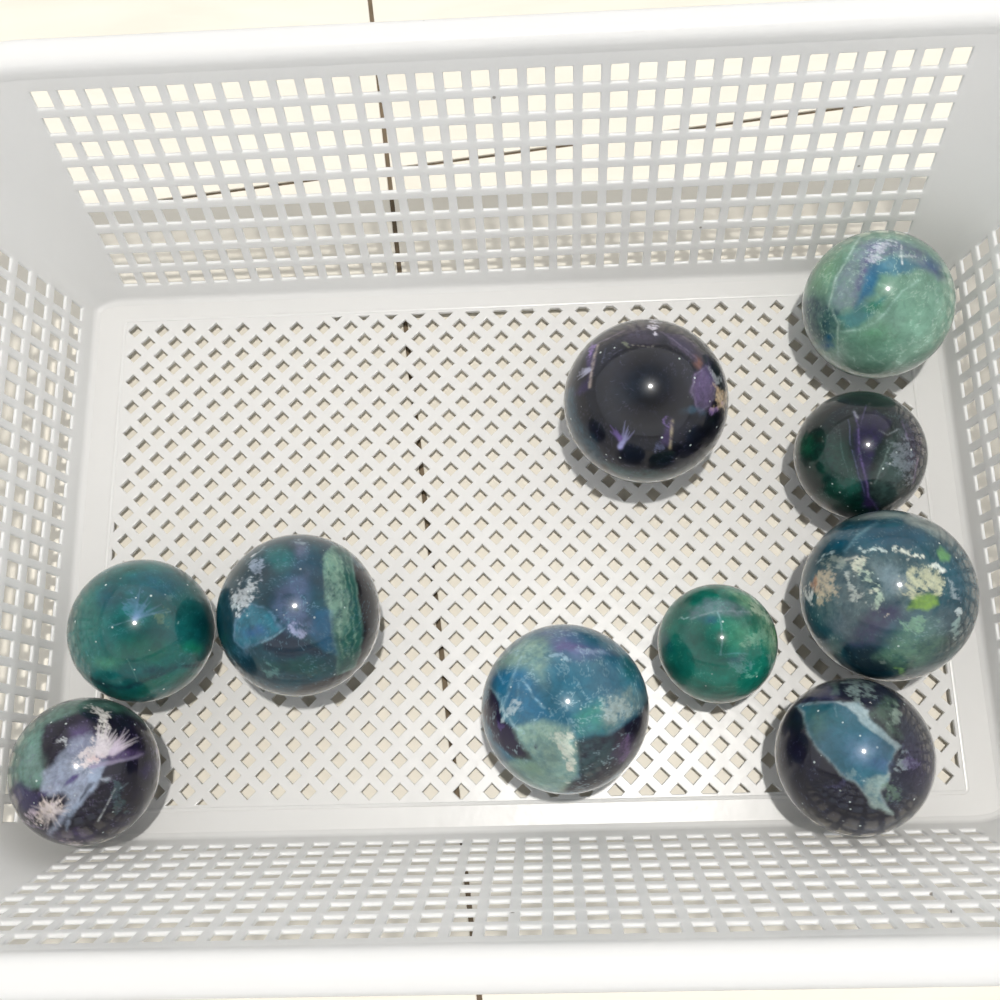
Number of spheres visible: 10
